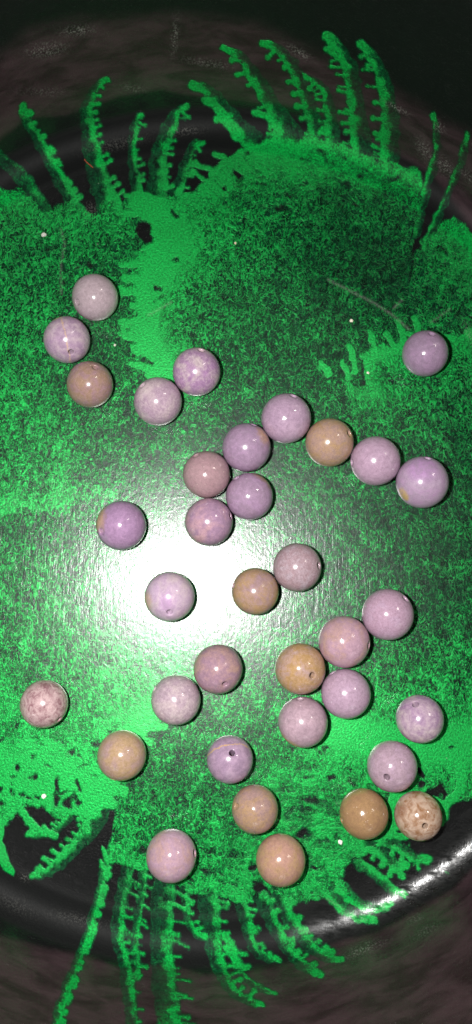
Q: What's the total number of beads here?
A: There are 35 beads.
